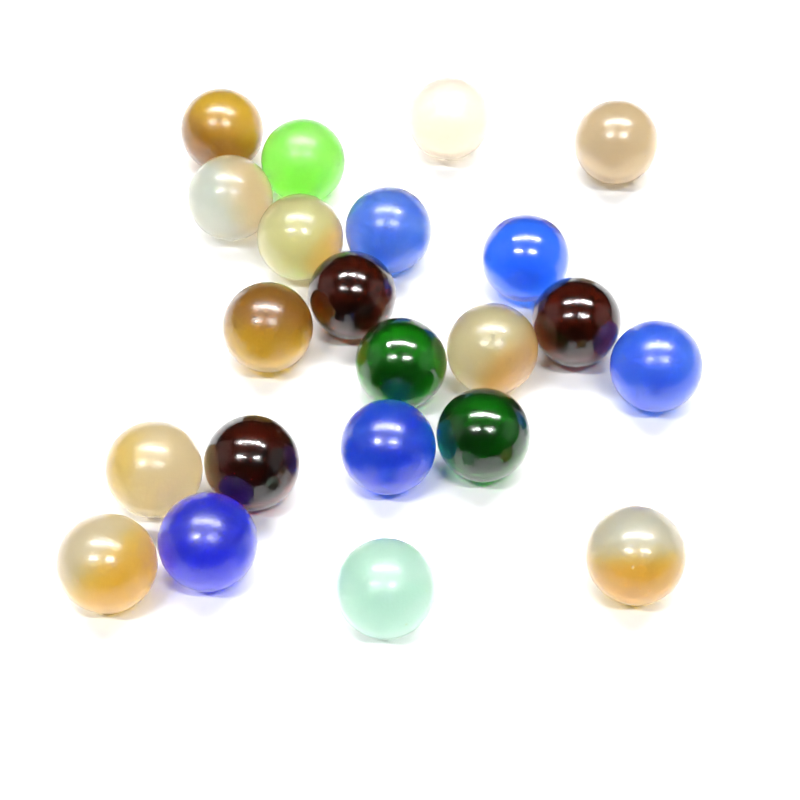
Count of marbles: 22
